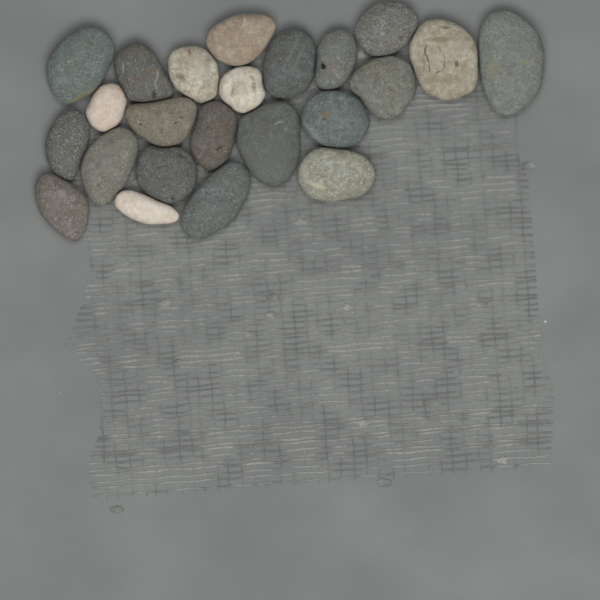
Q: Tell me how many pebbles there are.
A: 23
